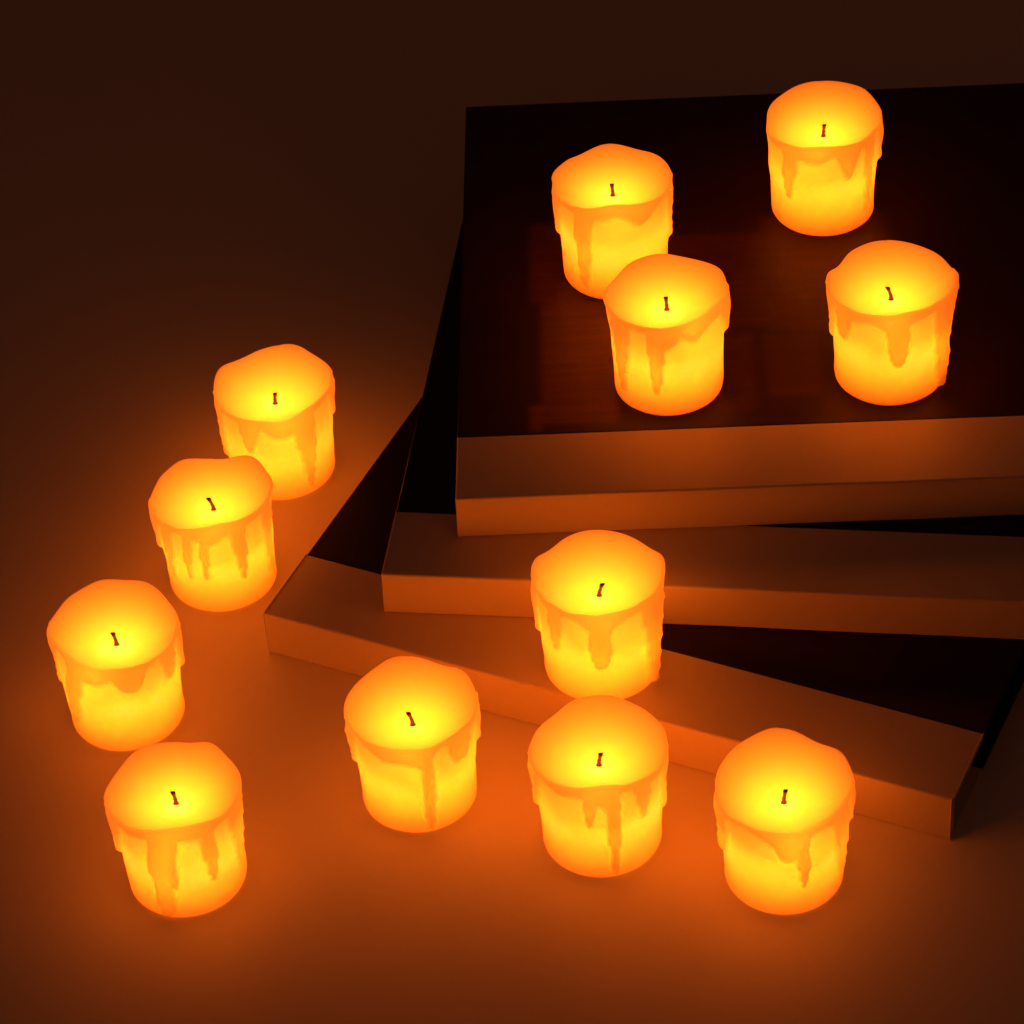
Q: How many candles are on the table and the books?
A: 12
